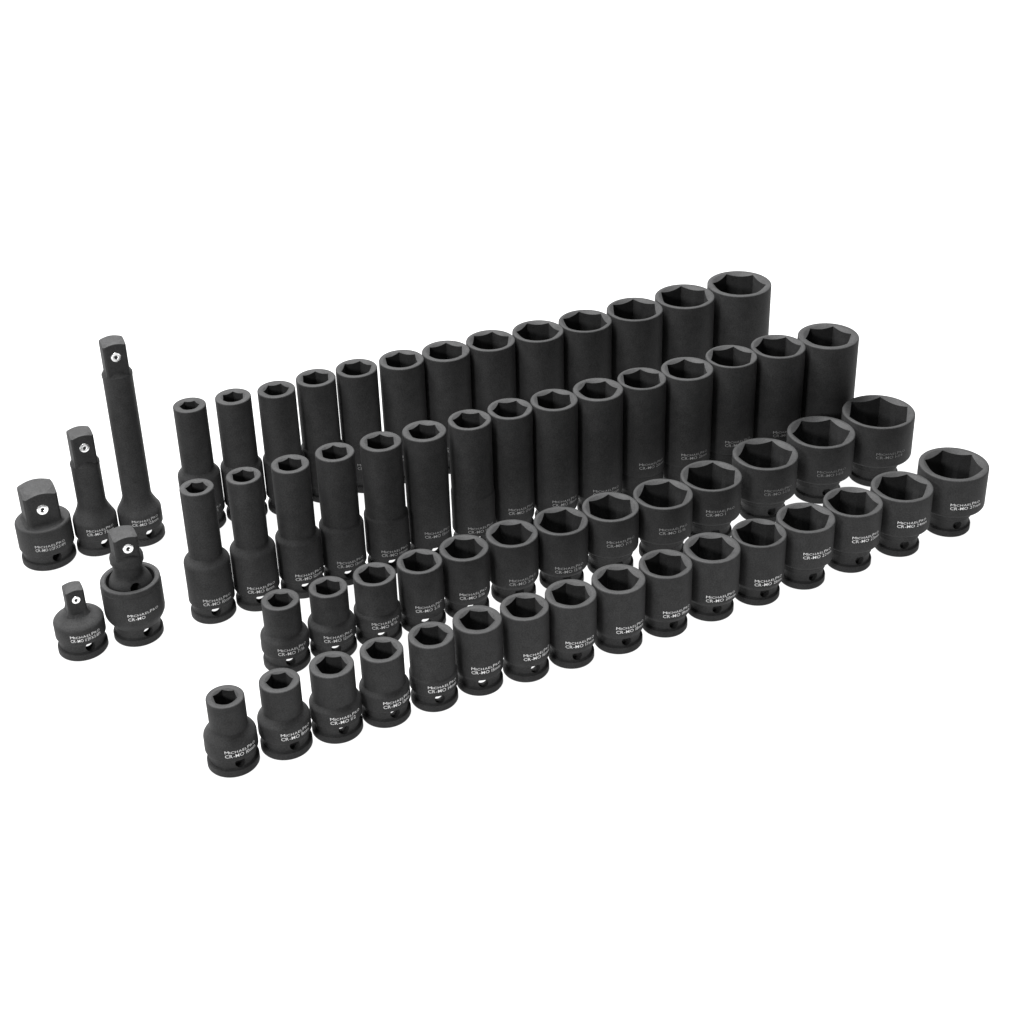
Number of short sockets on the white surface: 29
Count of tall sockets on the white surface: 28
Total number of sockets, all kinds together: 57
